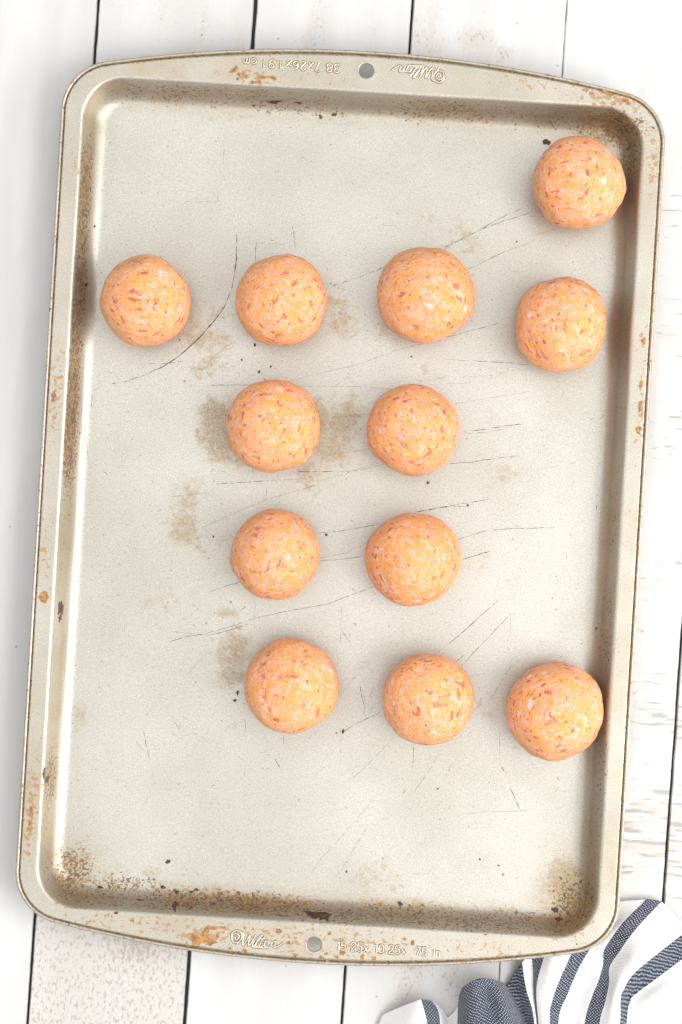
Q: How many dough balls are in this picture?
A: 12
